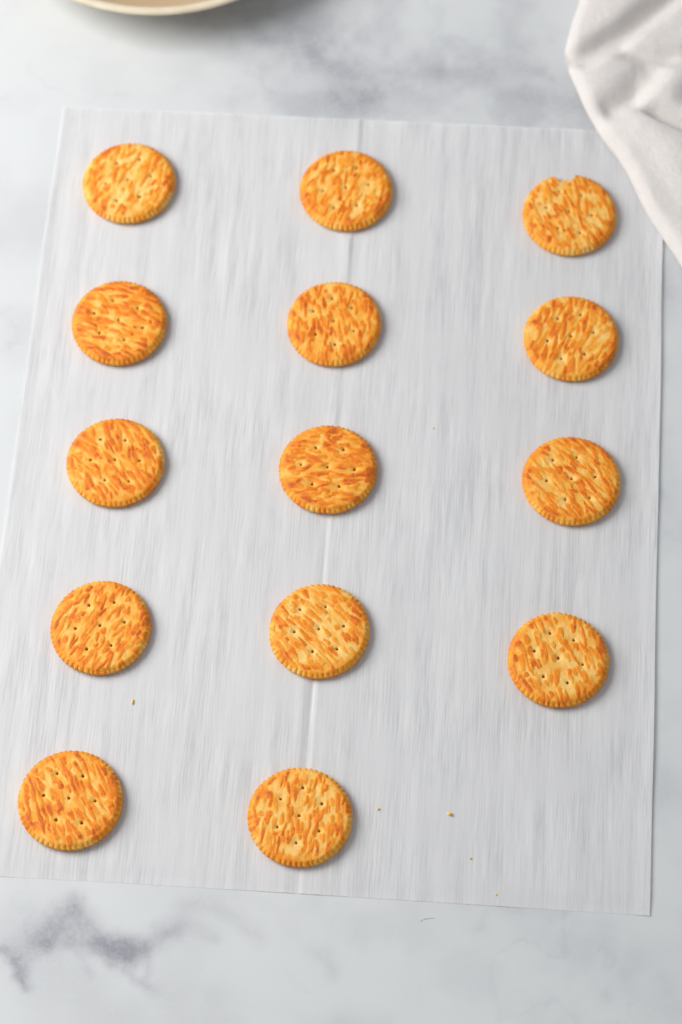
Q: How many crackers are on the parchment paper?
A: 14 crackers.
